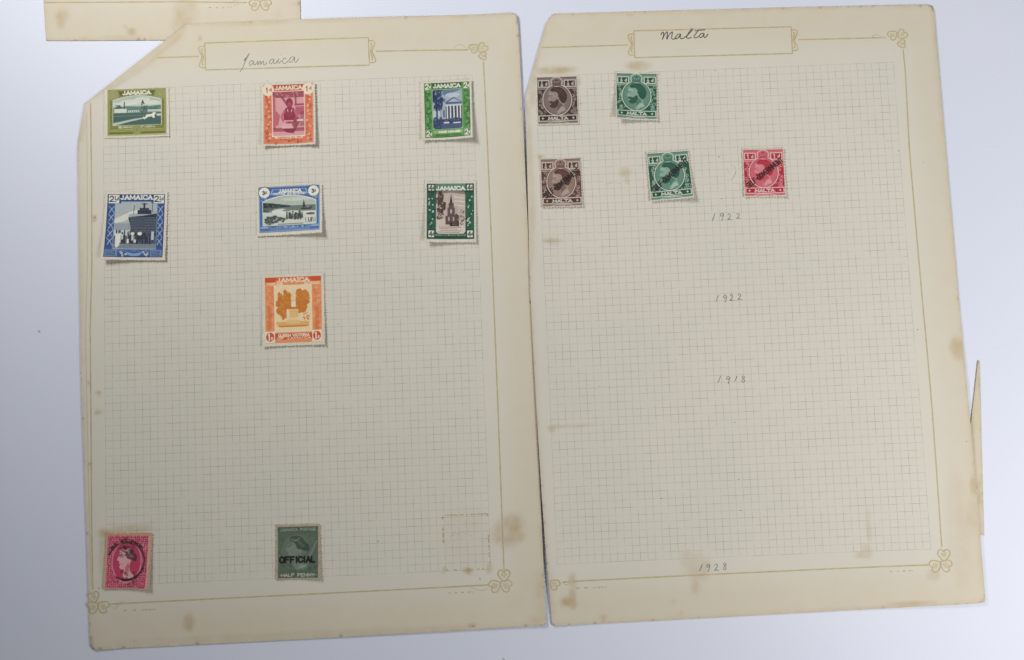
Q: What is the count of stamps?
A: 14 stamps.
